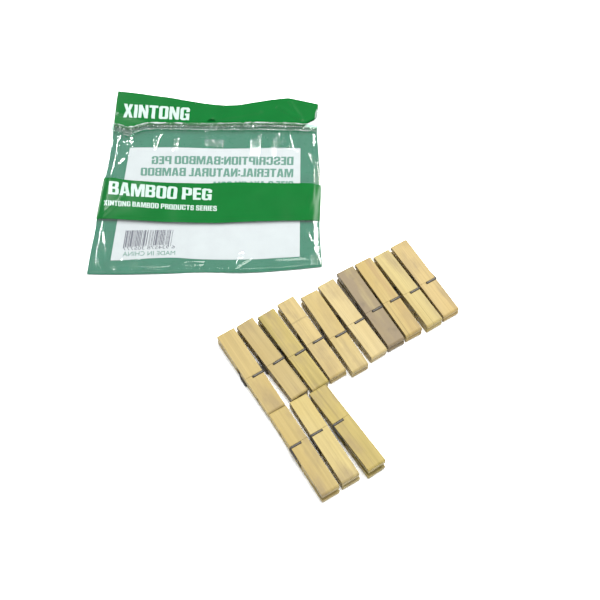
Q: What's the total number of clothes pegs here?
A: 13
